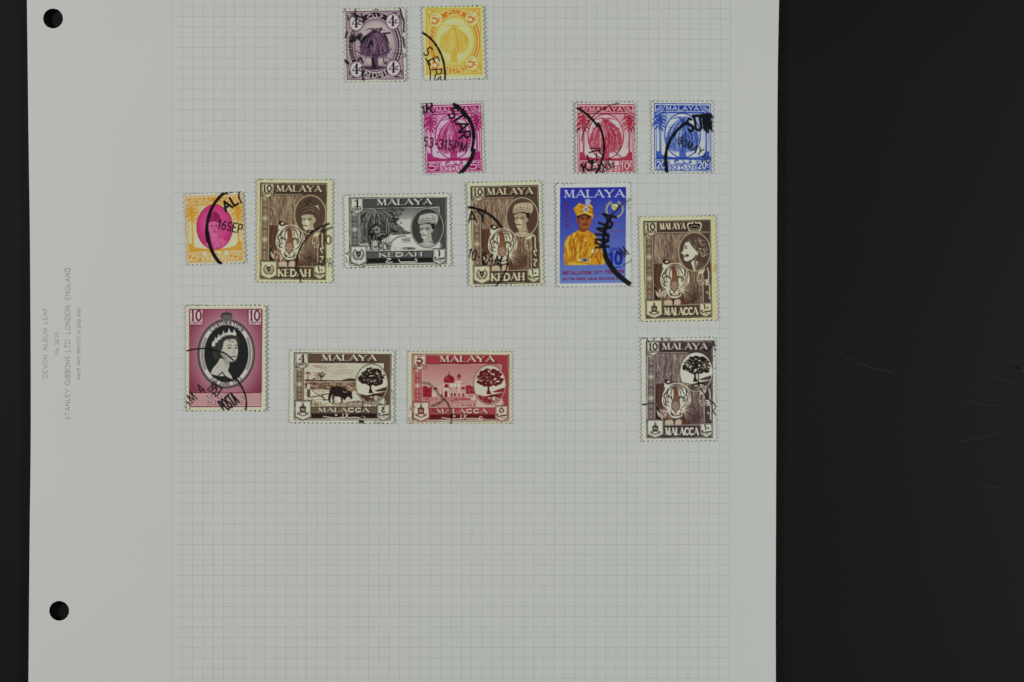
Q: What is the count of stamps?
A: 15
